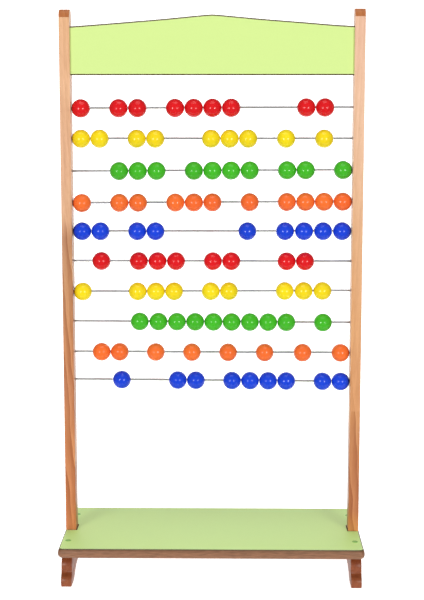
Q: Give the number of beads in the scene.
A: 92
